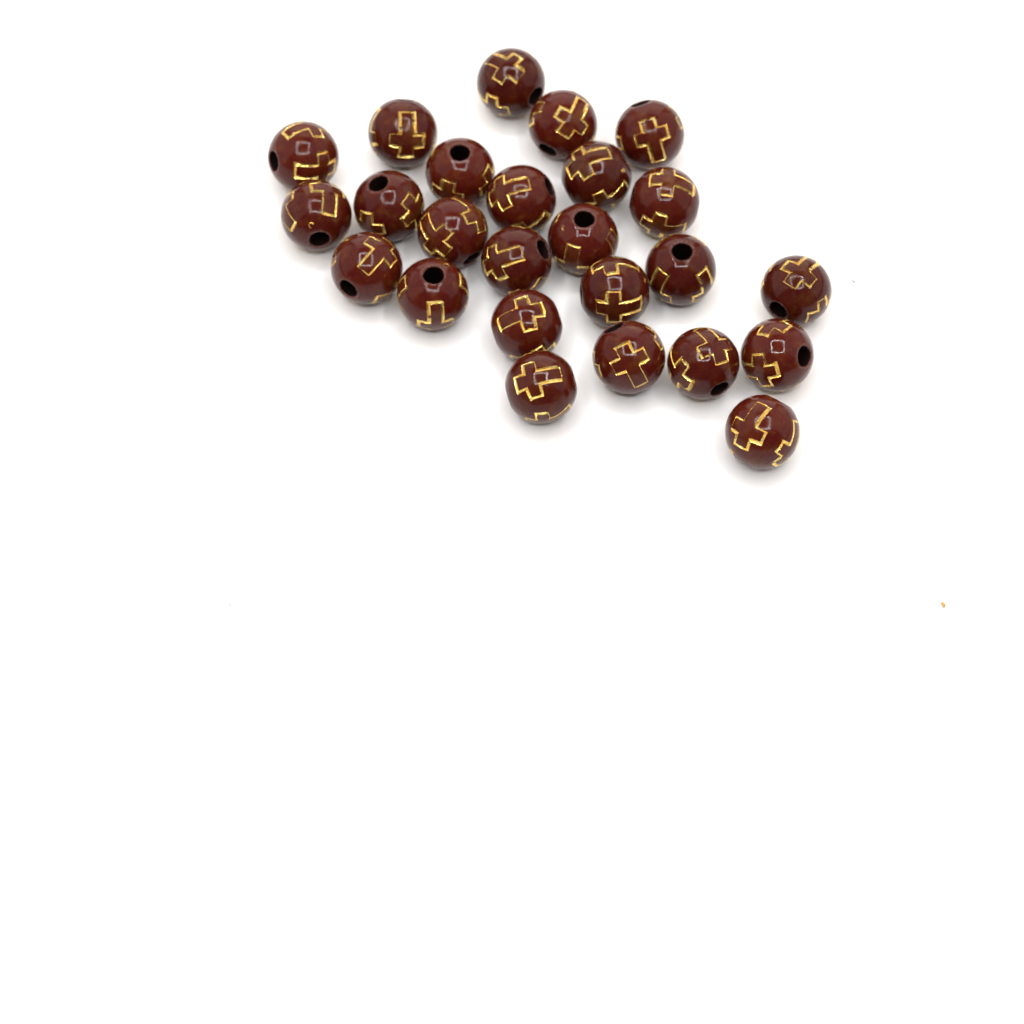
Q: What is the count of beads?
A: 25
